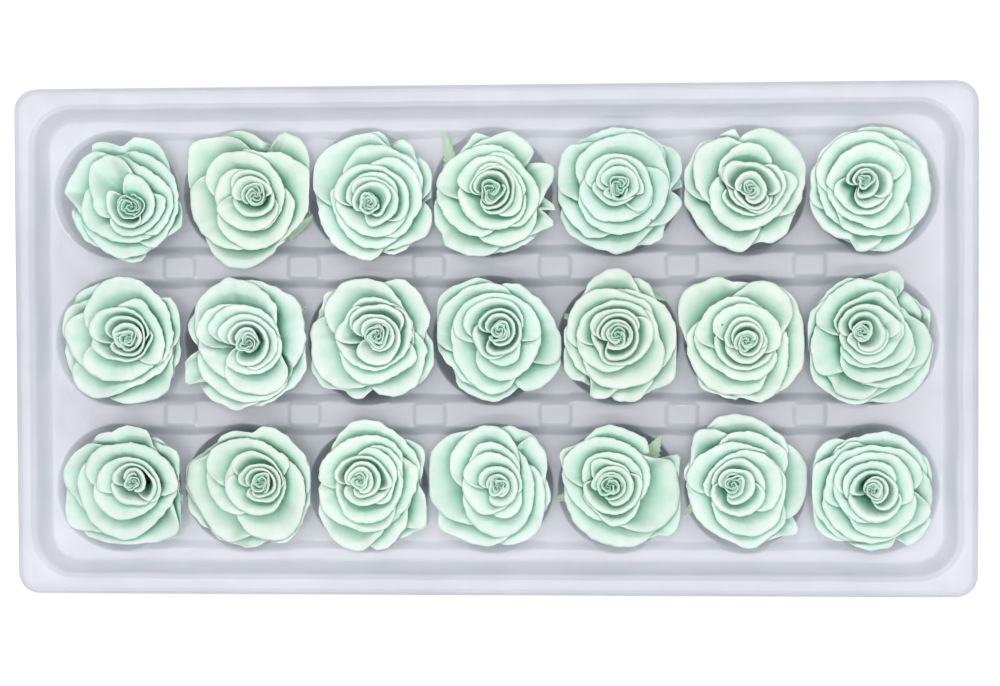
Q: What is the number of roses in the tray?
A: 21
